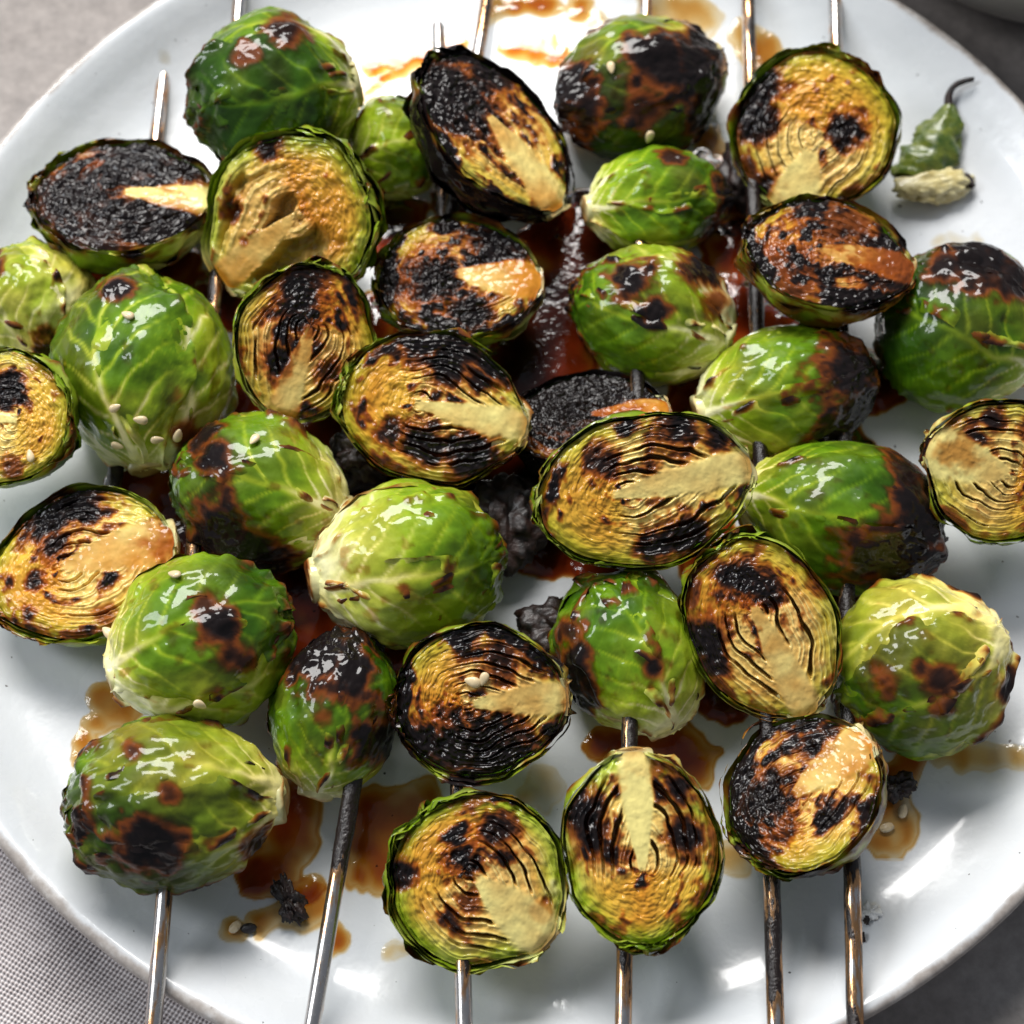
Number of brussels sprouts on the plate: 35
